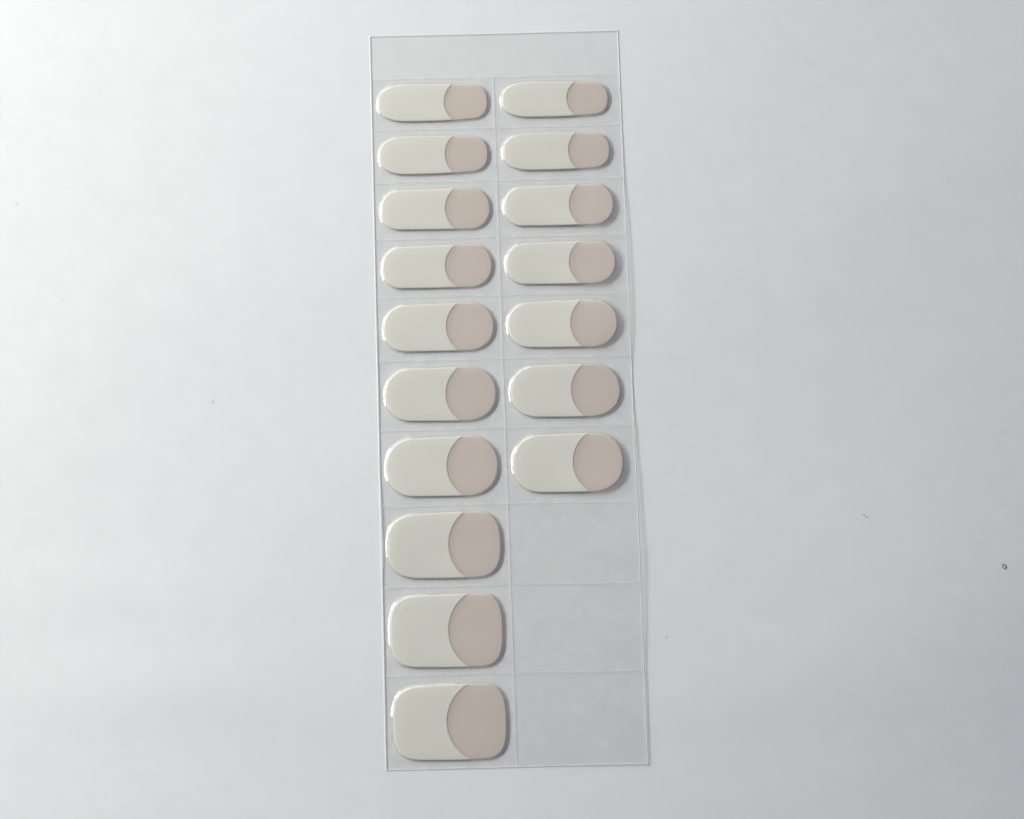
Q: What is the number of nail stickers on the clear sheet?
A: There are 17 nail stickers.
